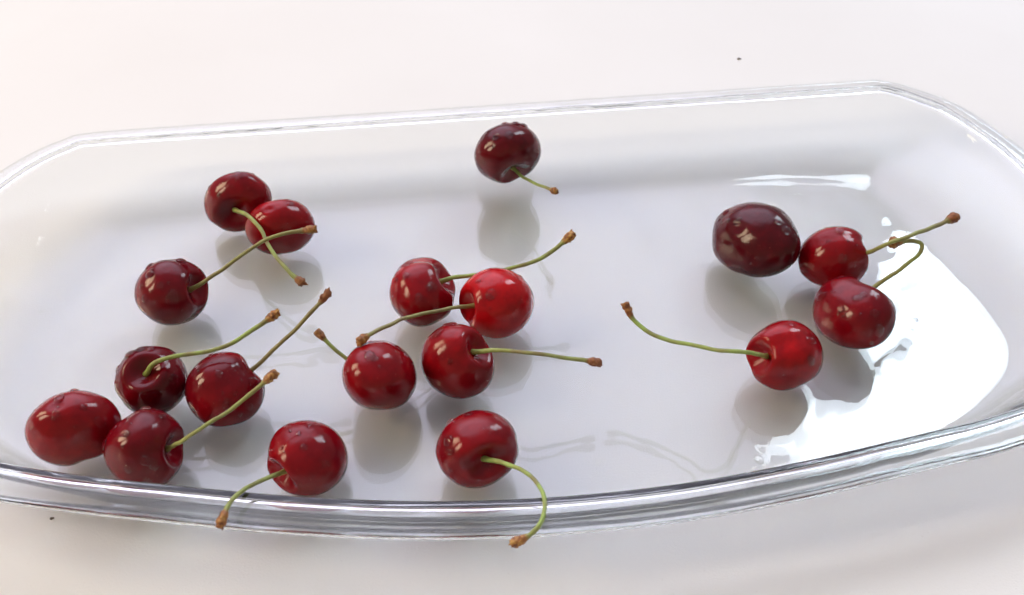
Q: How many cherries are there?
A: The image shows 18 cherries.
